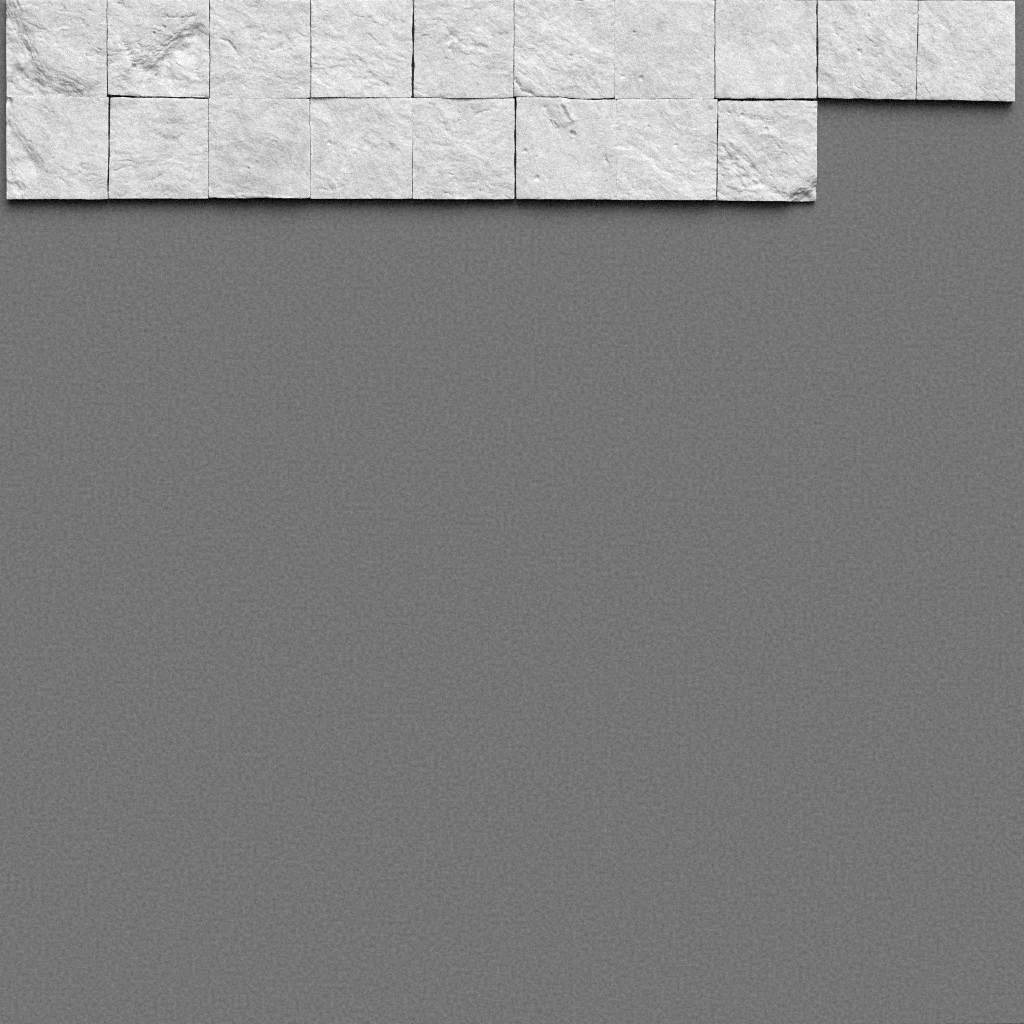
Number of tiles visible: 18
